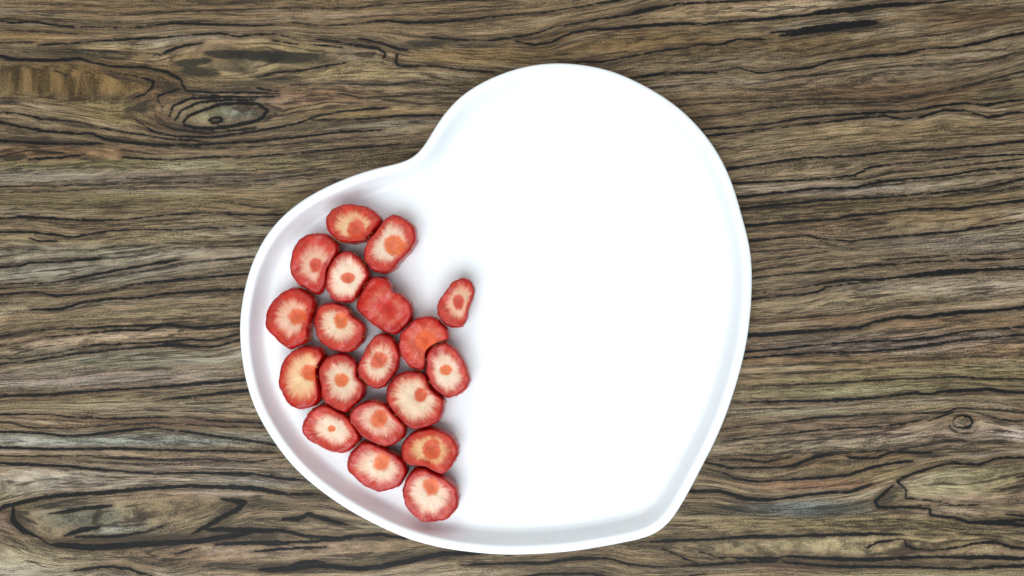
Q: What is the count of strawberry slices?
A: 19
